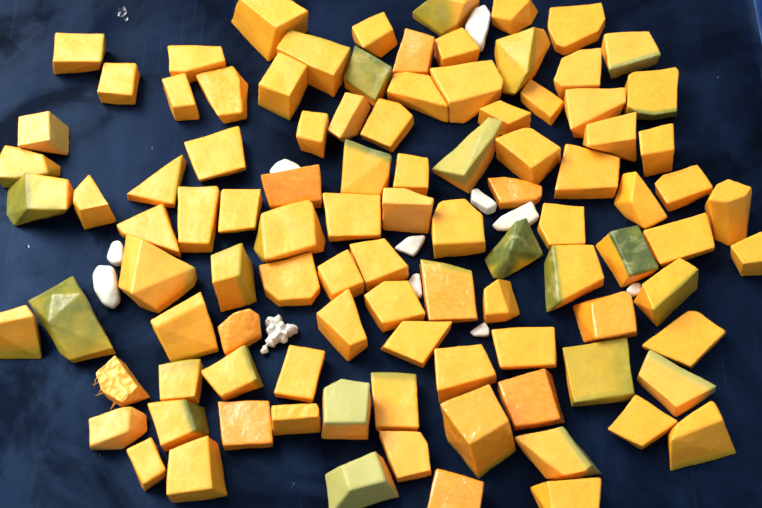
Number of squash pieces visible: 100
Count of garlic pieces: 11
